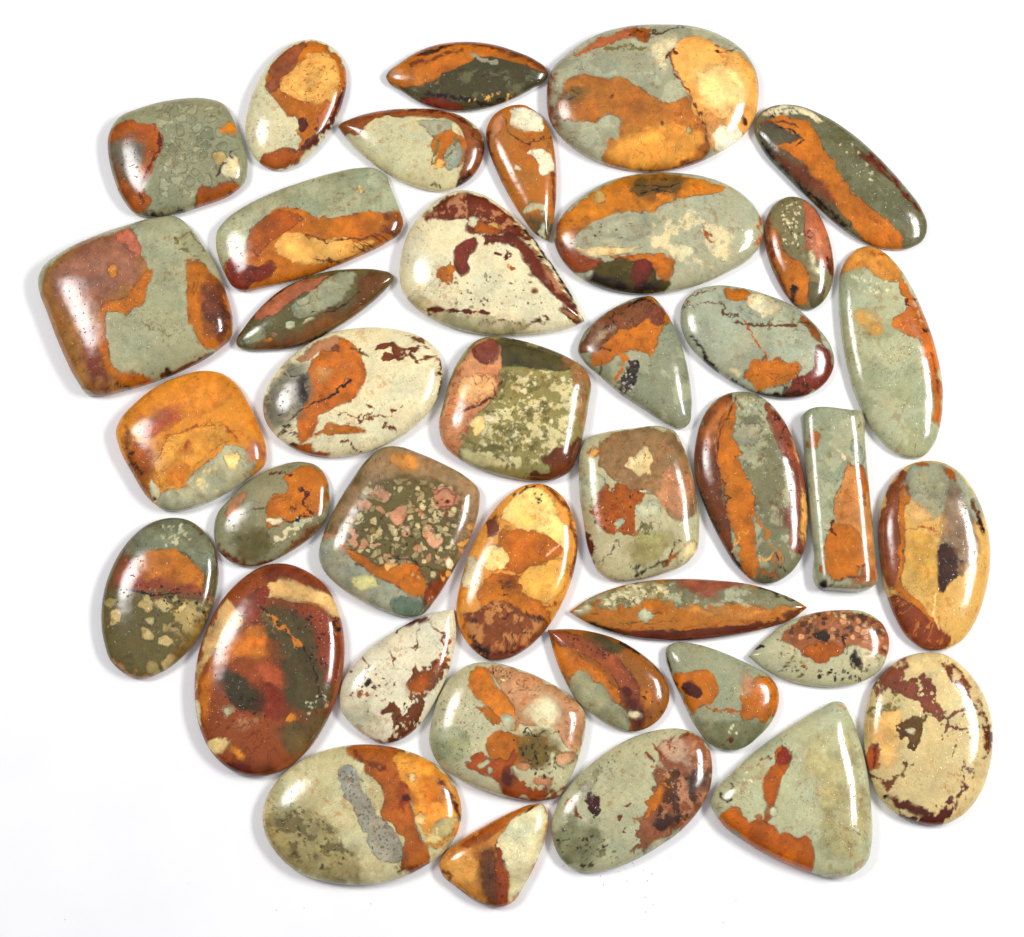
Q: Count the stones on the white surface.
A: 39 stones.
